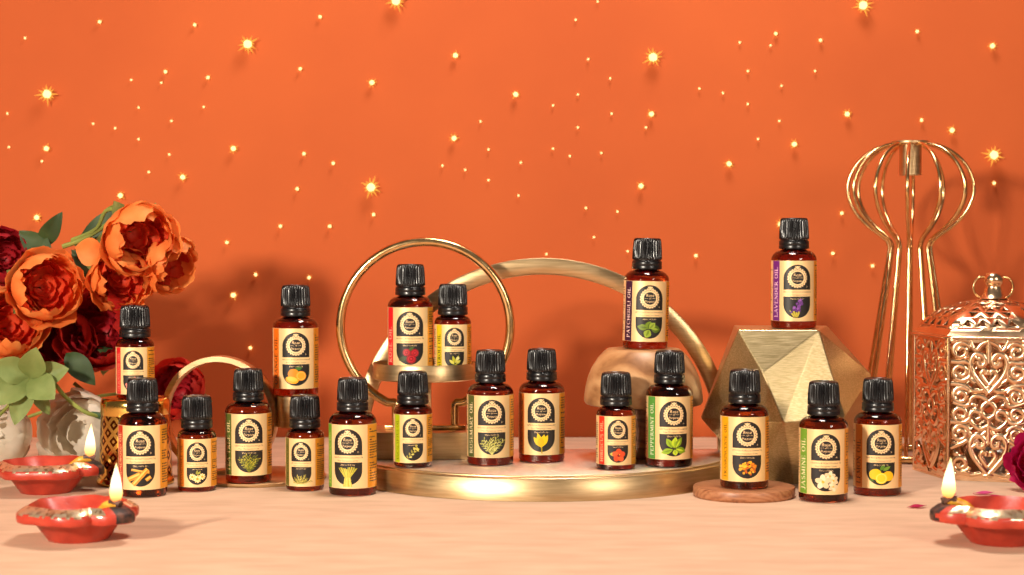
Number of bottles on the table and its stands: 19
